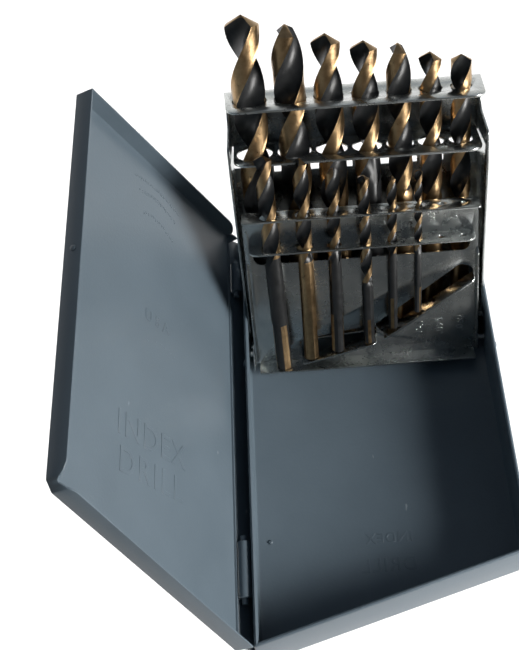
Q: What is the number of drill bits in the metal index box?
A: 13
